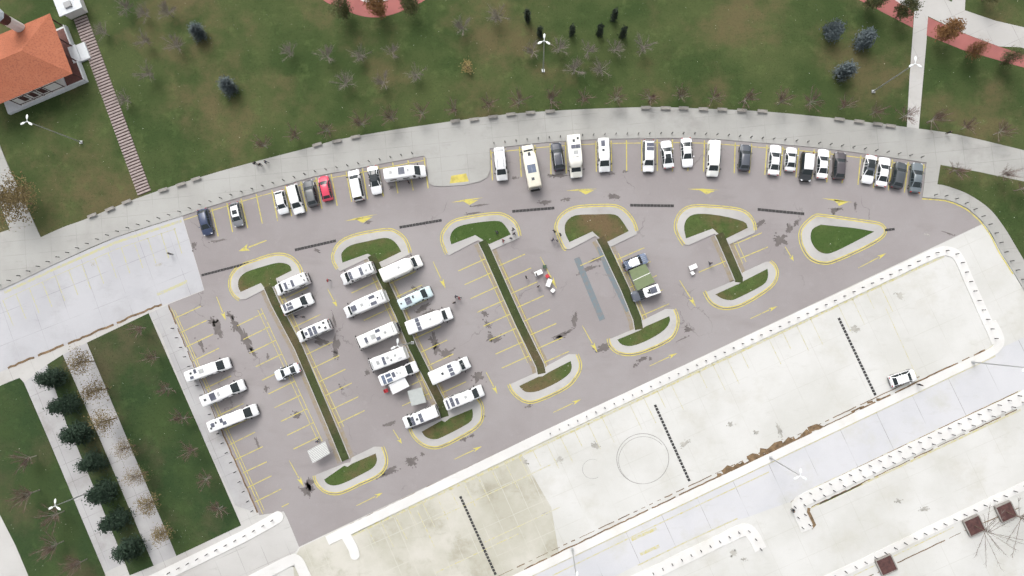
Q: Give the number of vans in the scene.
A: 27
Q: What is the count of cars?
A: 22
